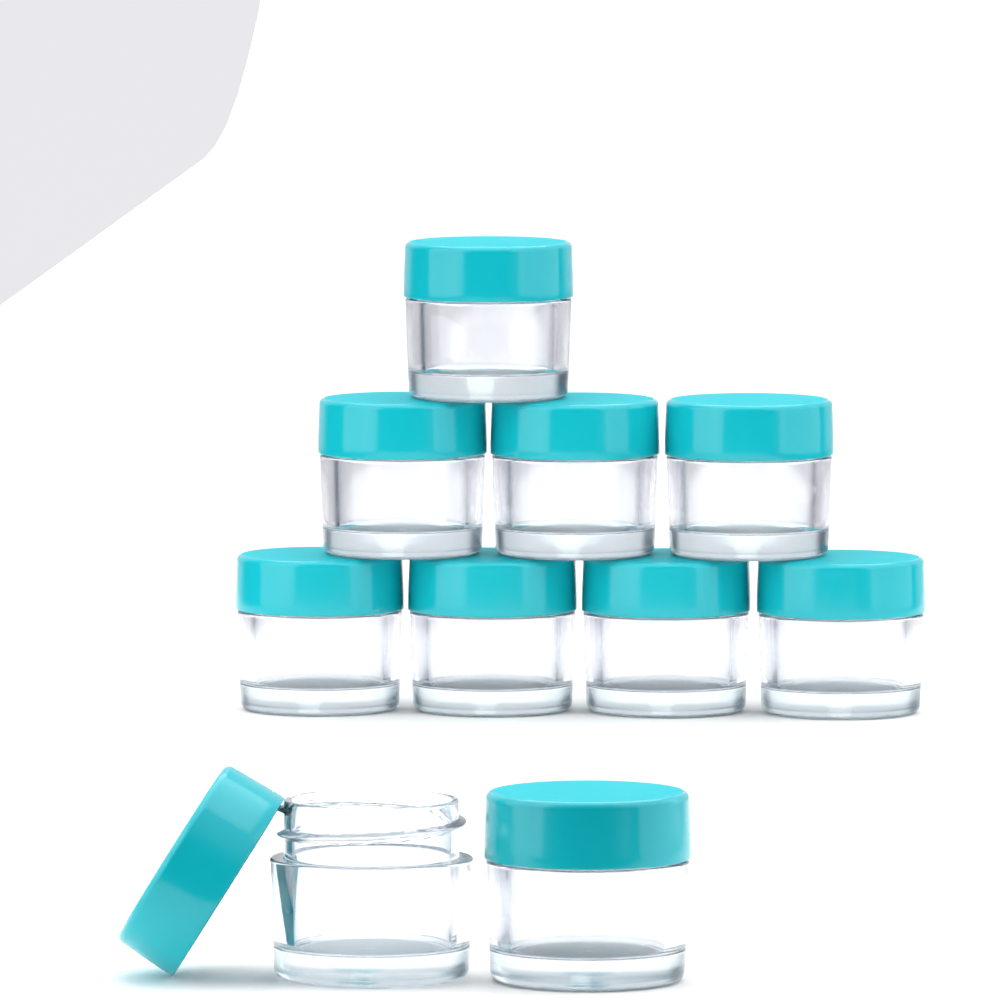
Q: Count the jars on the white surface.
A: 10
